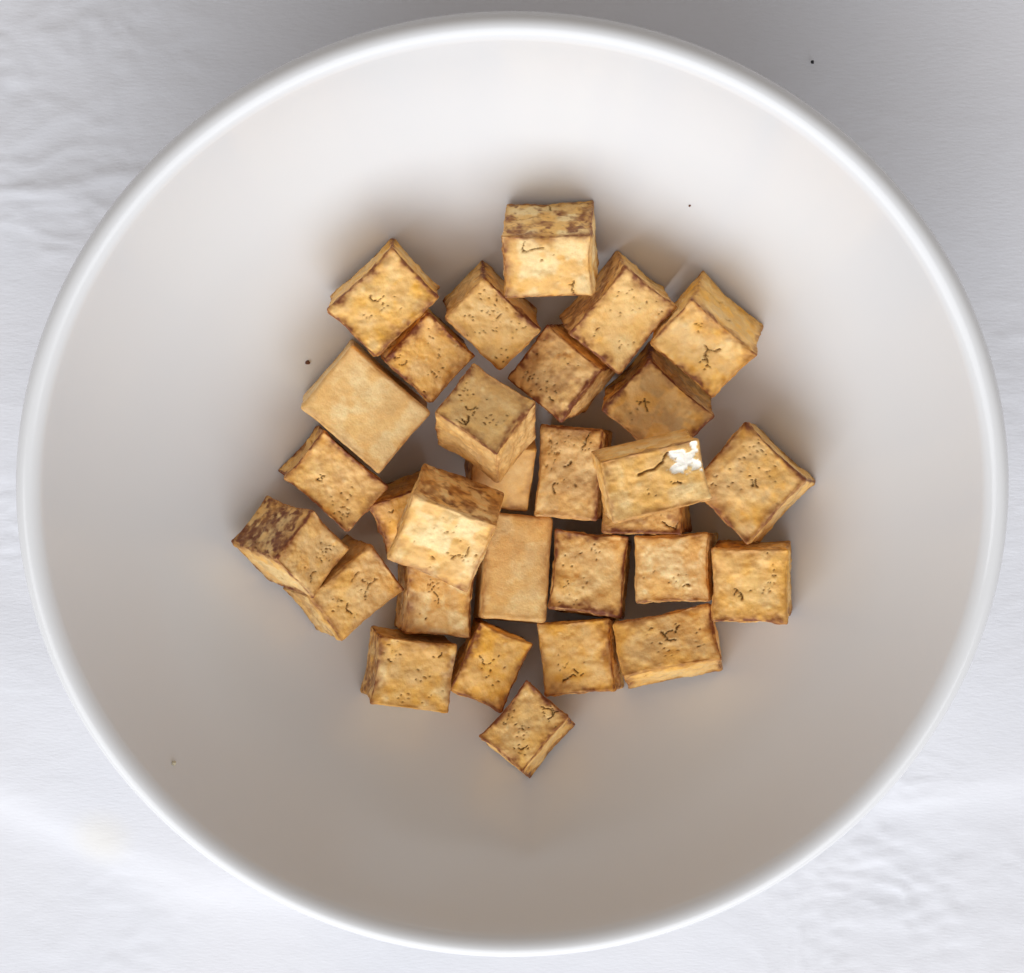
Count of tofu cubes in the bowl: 30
